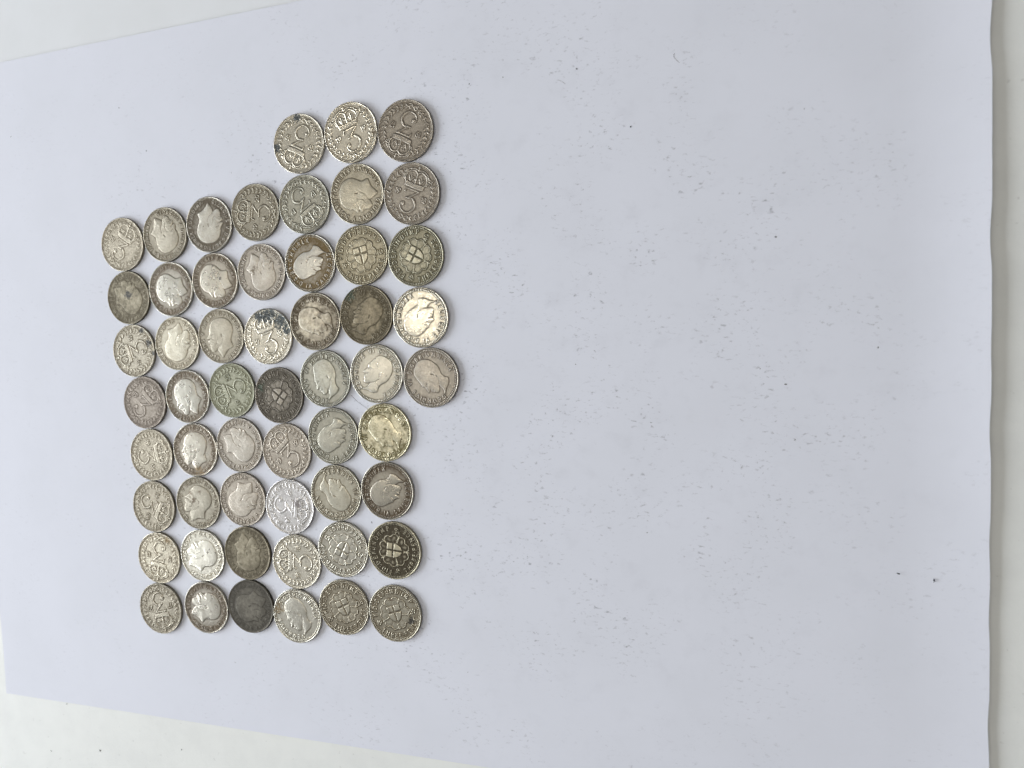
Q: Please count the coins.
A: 55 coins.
